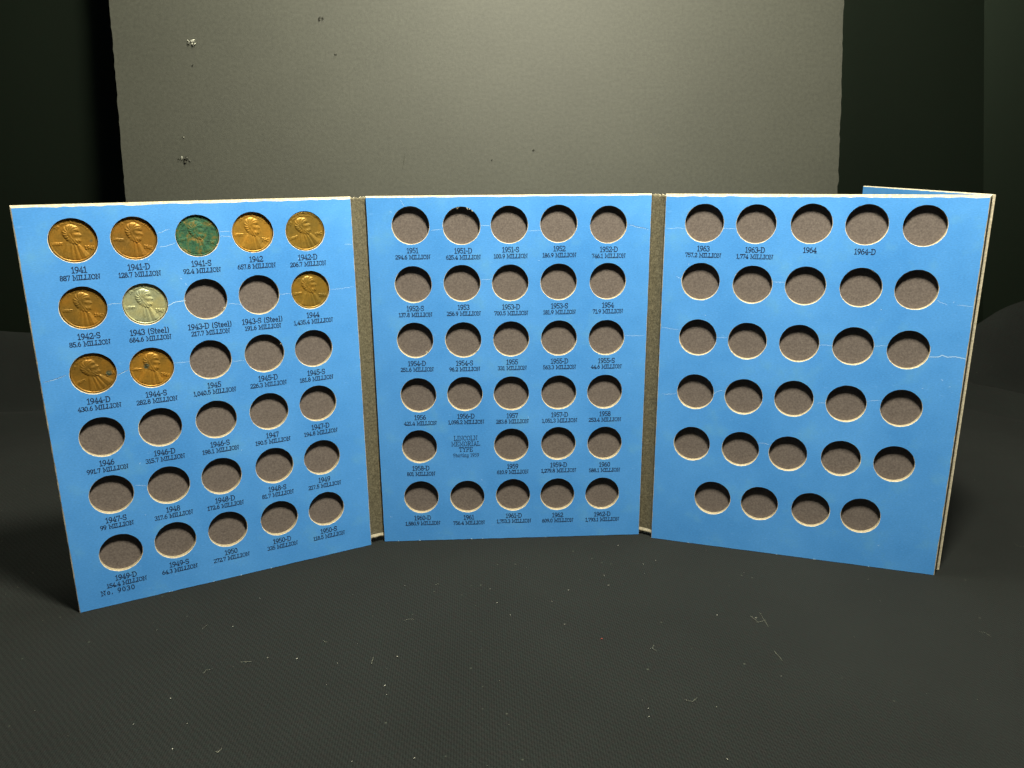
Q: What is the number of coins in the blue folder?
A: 10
